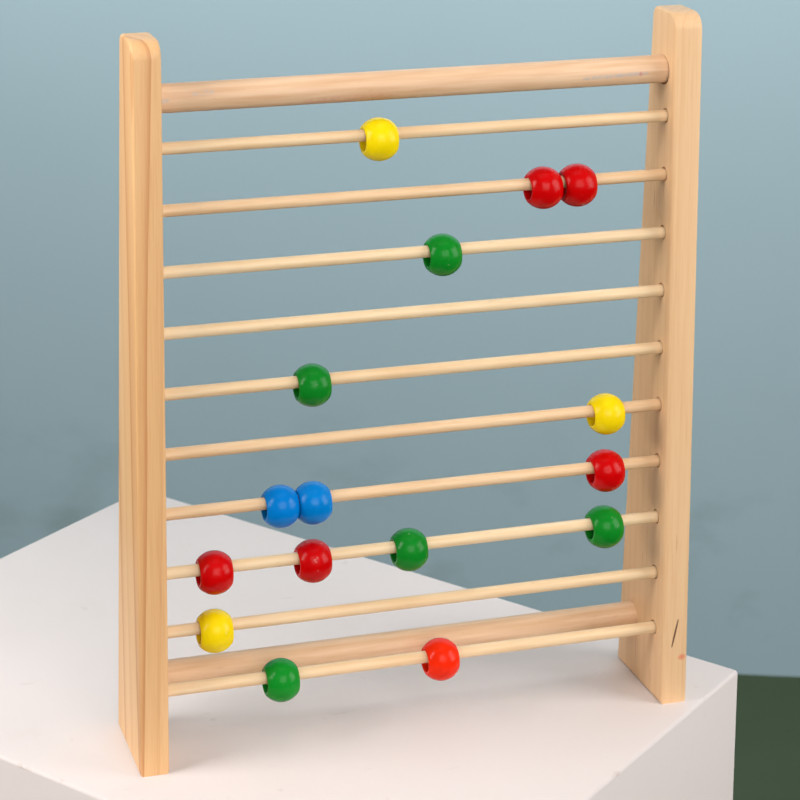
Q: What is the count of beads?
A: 16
